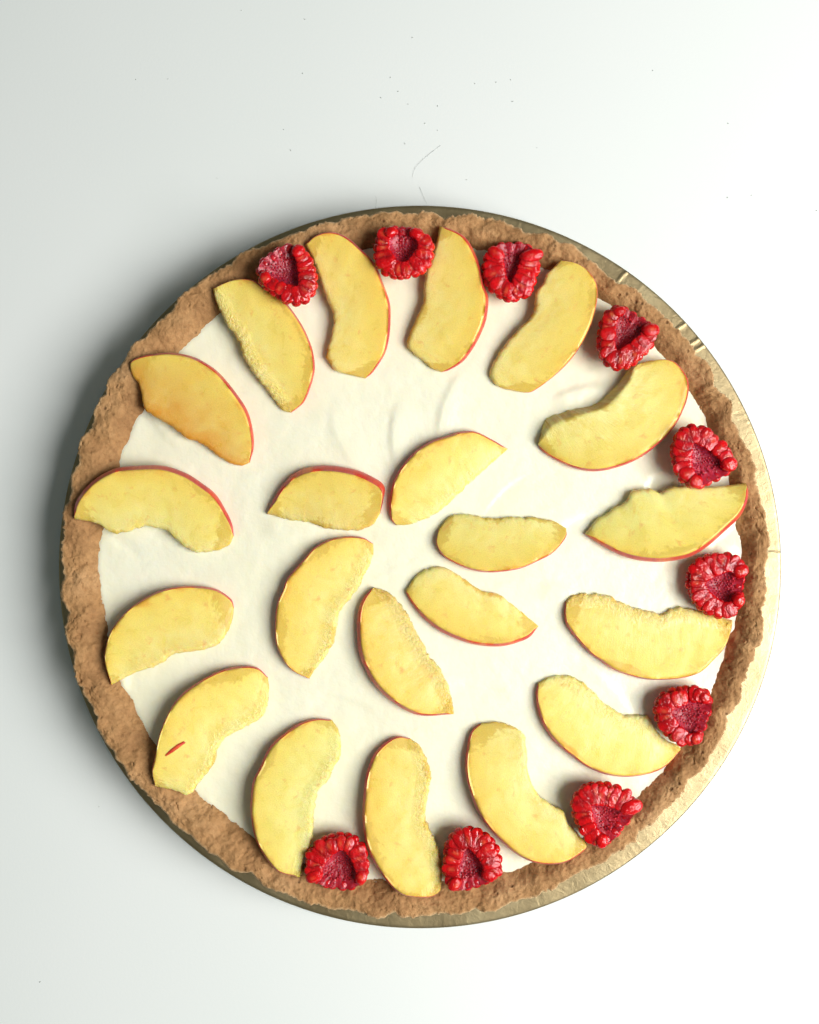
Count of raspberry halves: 10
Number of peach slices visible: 21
